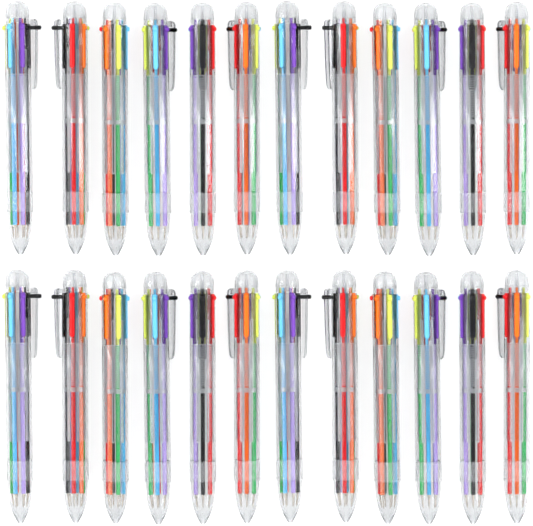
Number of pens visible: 24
